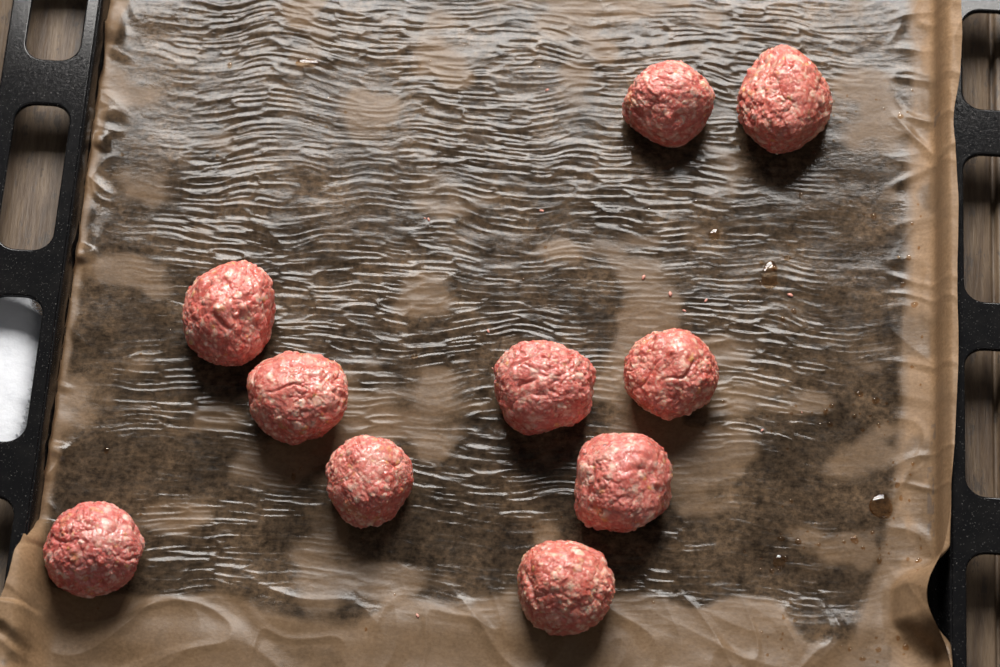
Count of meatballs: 10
